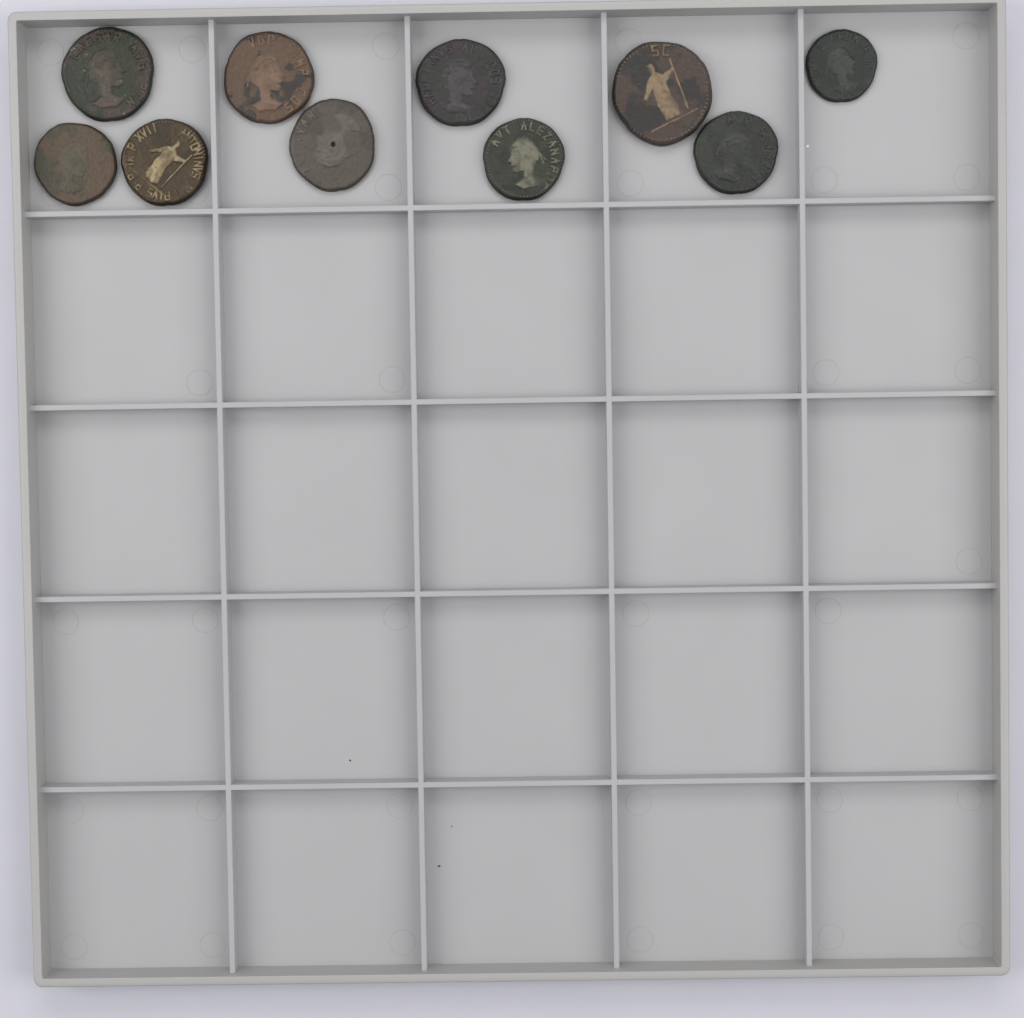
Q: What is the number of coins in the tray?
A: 10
